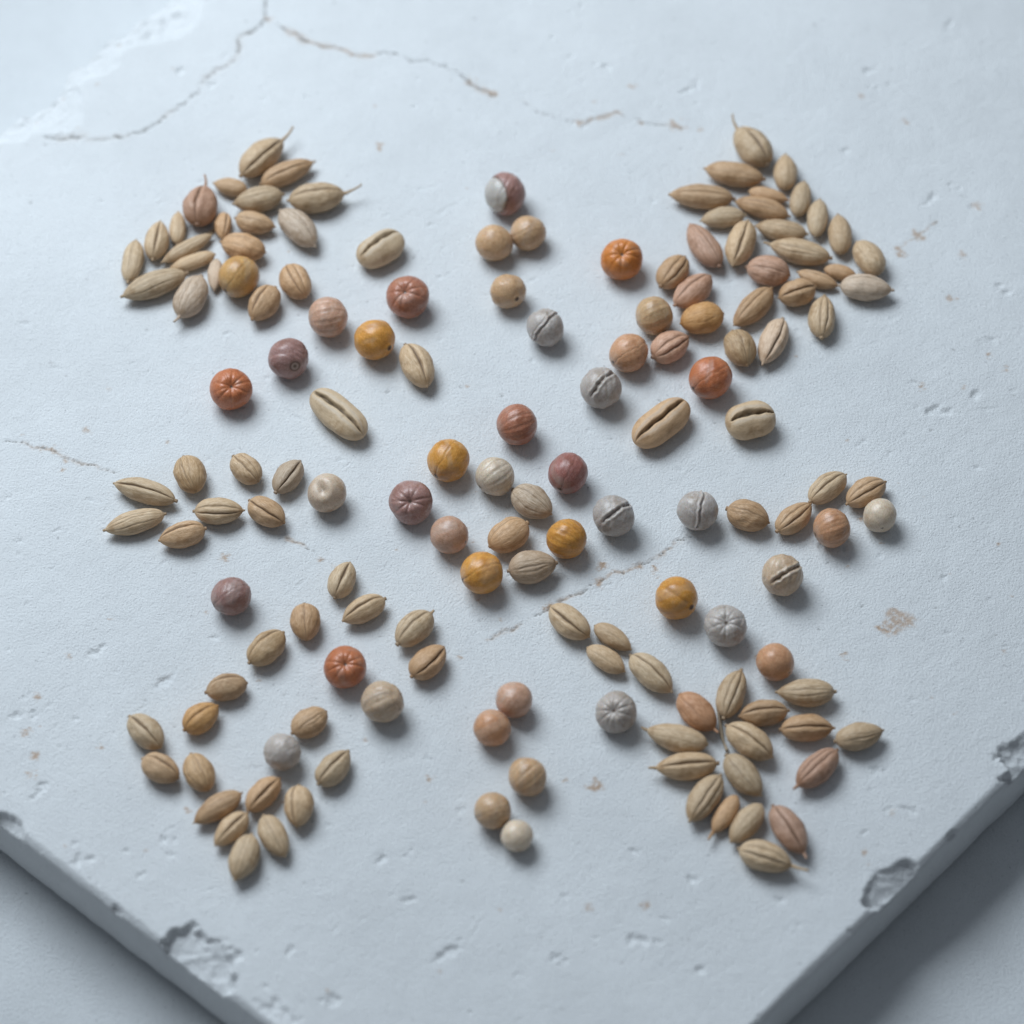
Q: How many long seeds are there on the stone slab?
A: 103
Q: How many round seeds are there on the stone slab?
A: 43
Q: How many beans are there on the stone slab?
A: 4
